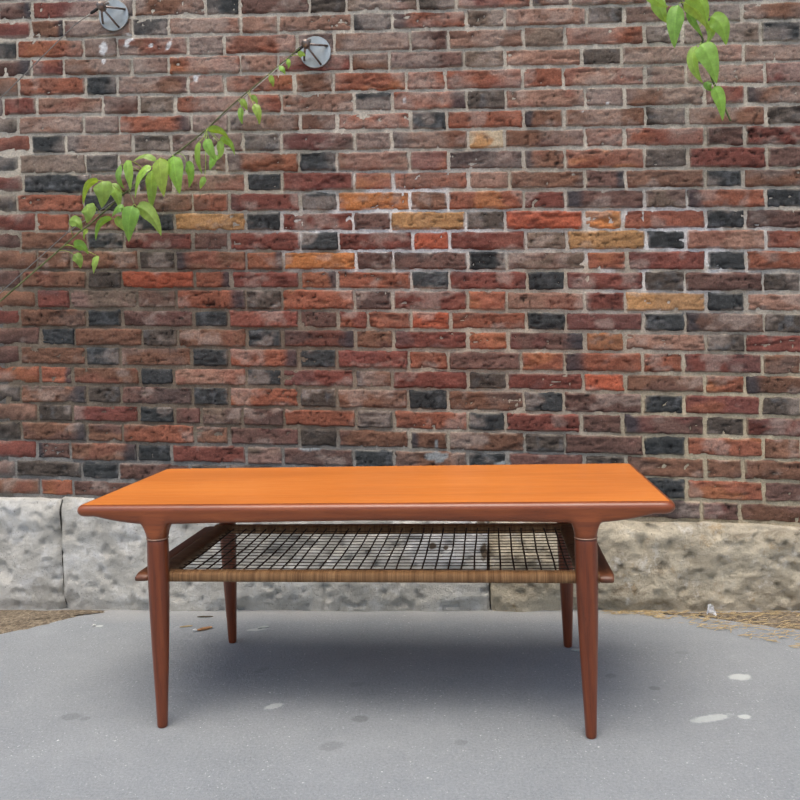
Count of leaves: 49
